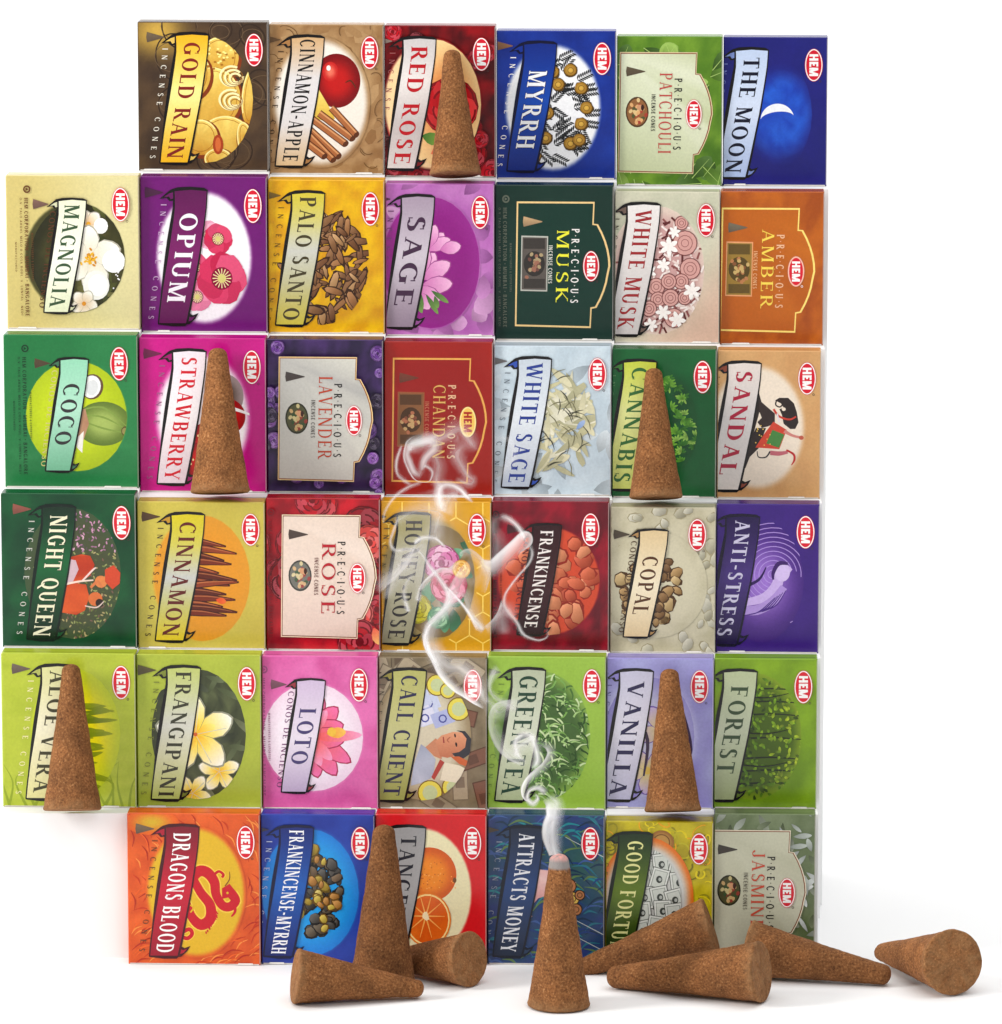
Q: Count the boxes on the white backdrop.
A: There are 40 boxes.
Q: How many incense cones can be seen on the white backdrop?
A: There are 13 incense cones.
